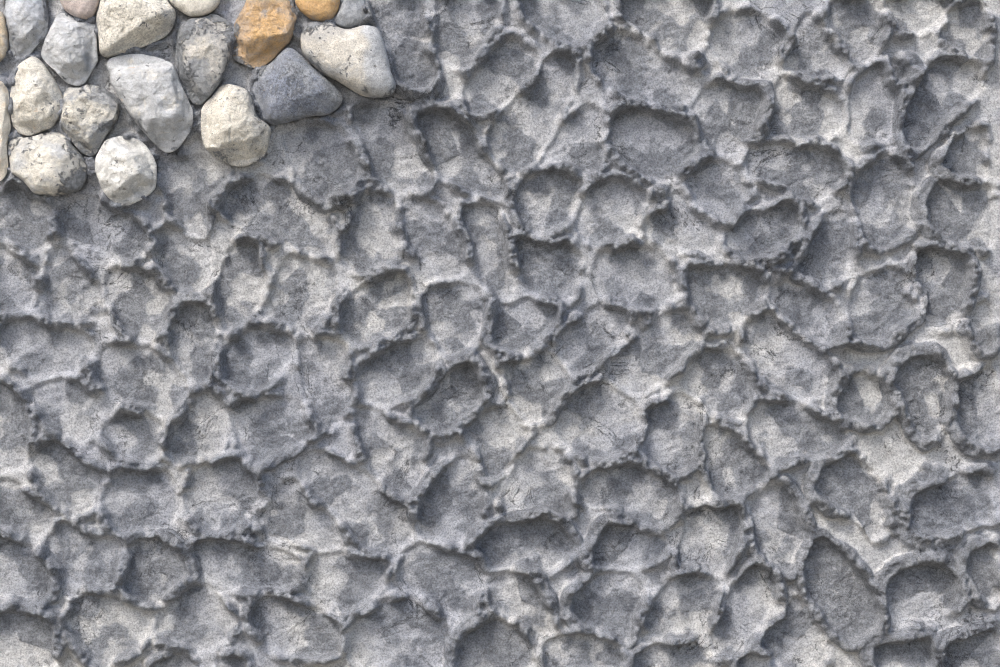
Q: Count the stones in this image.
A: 19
